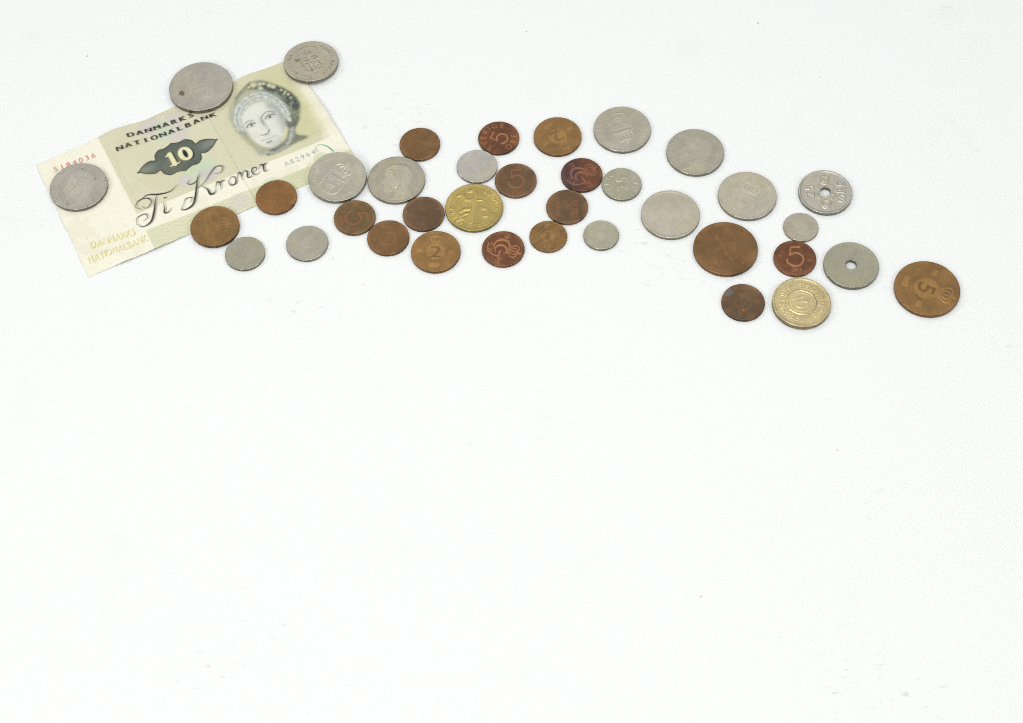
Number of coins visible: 37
